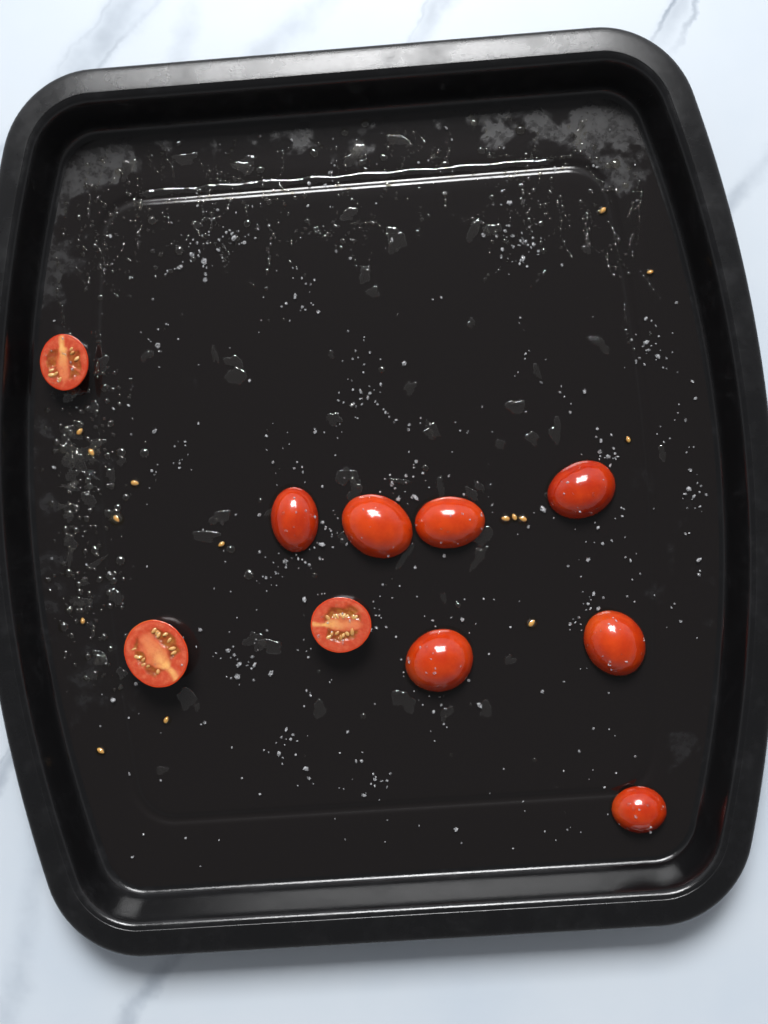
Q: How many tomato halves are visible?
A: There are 10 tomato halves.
